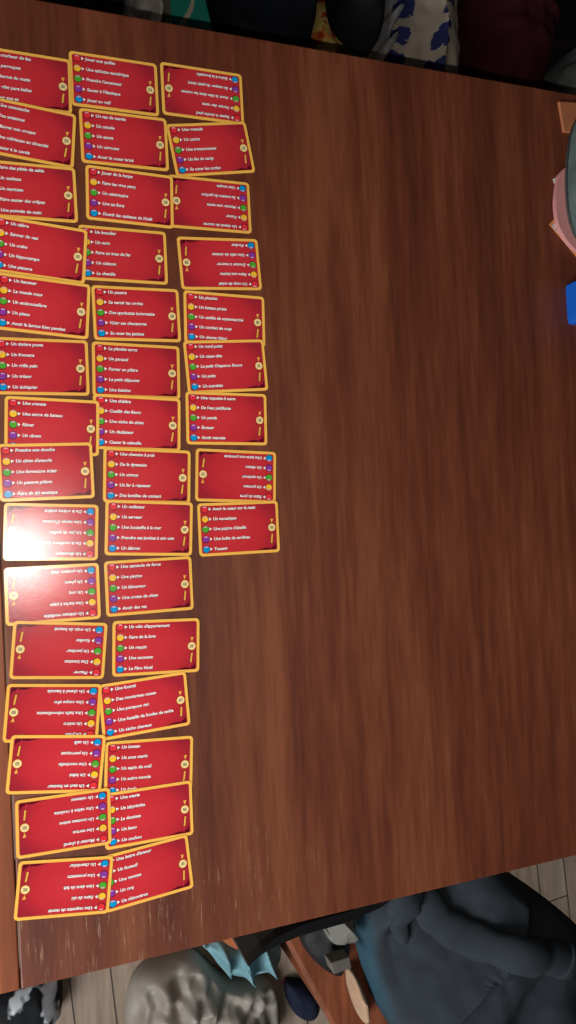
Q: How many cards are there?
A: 39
